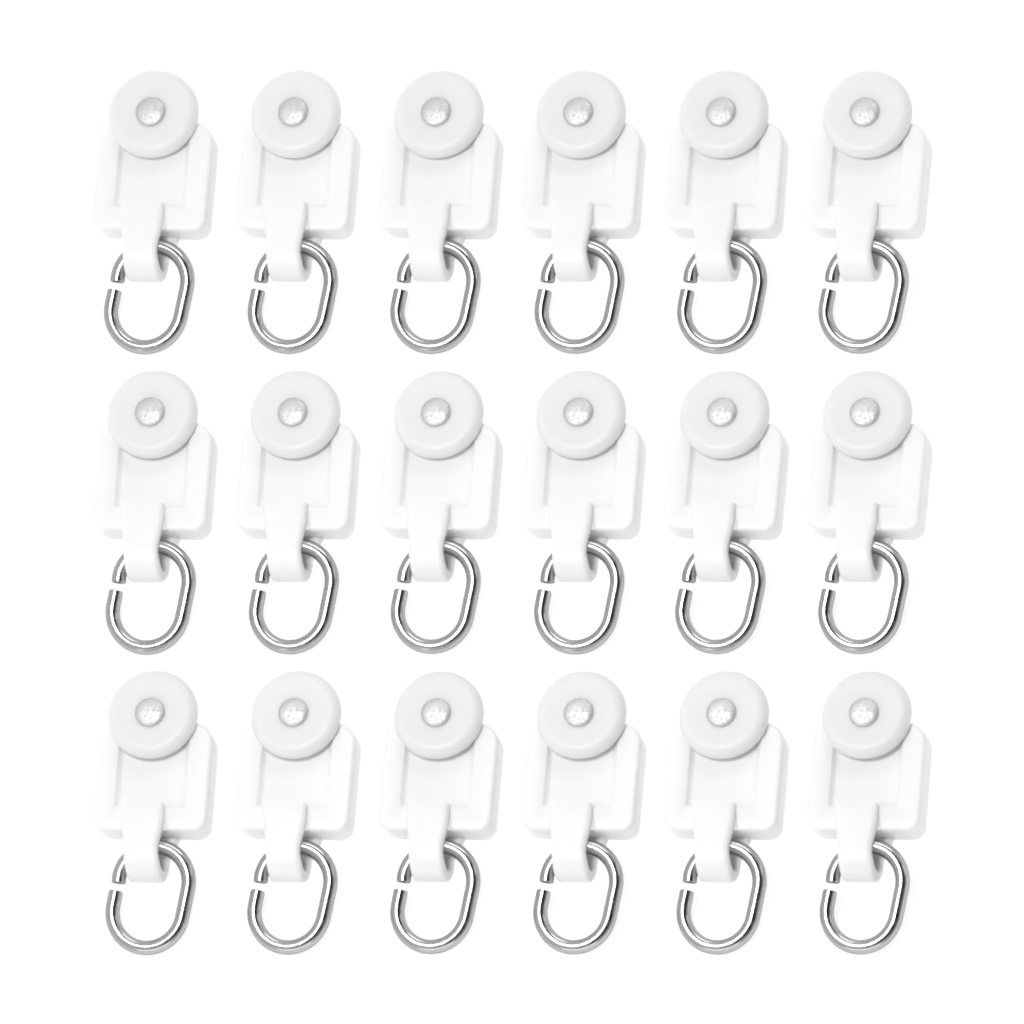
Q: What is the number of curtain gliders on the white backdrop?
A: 18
